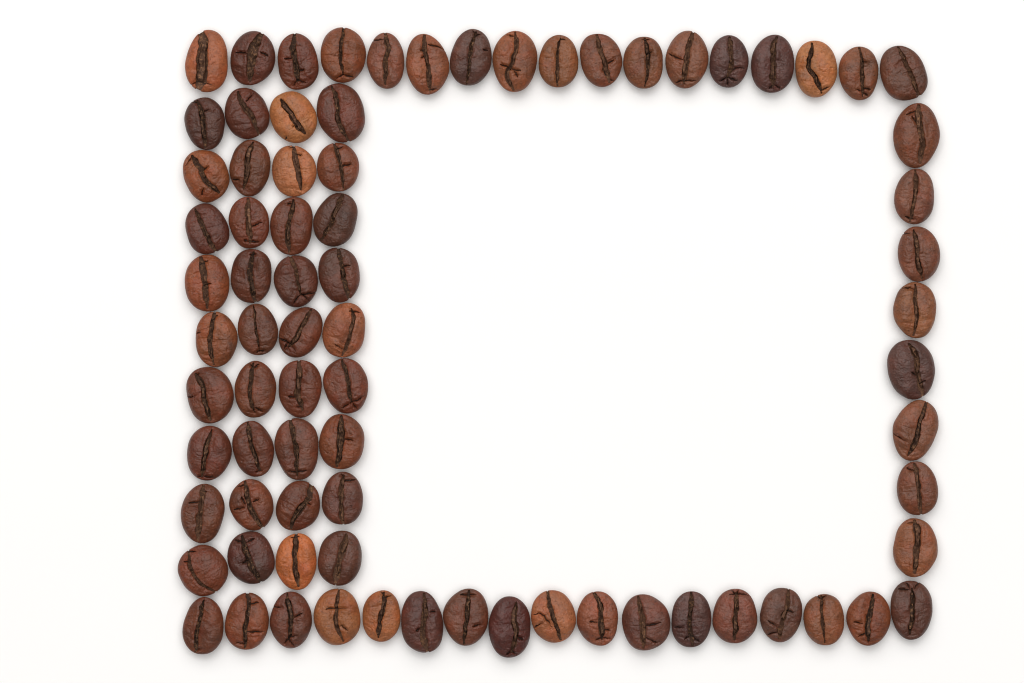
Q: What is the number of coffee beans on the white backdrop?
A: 78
